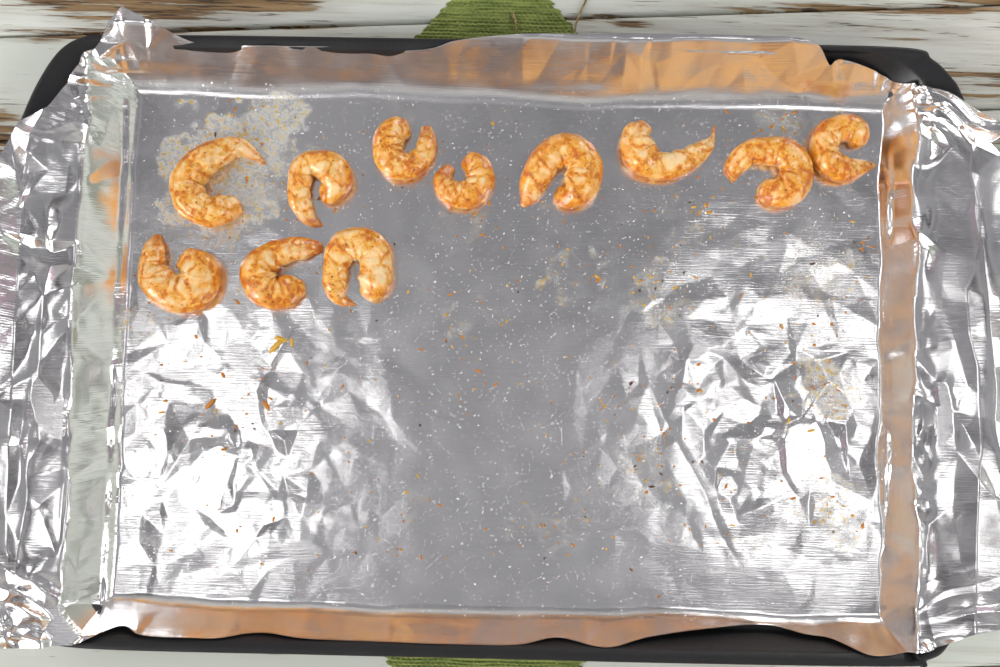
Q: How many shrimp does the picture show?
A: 11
